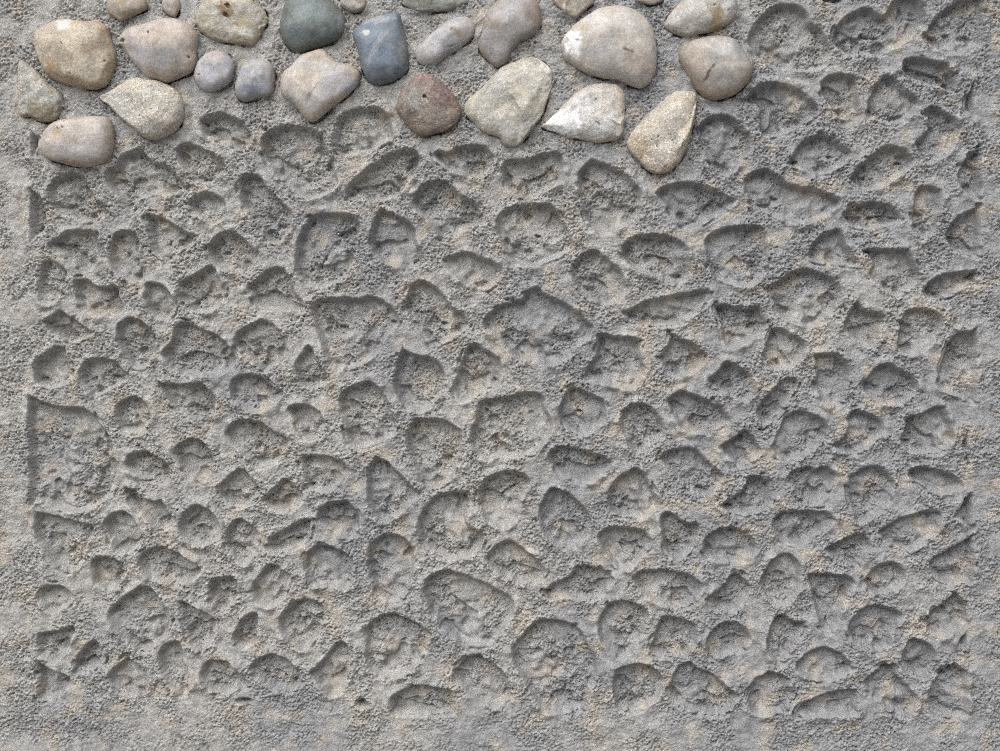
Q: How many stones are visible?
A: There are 26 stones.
